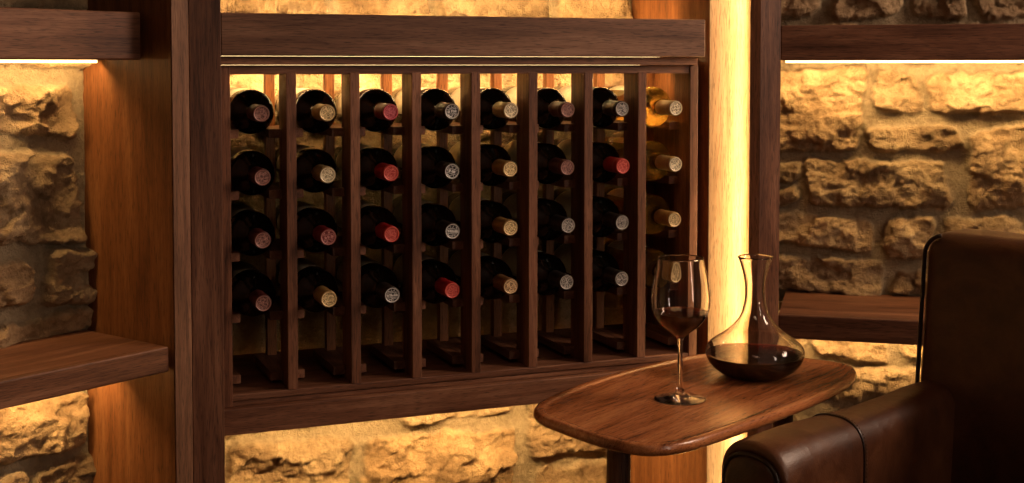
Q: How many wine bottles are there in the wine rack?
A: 32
